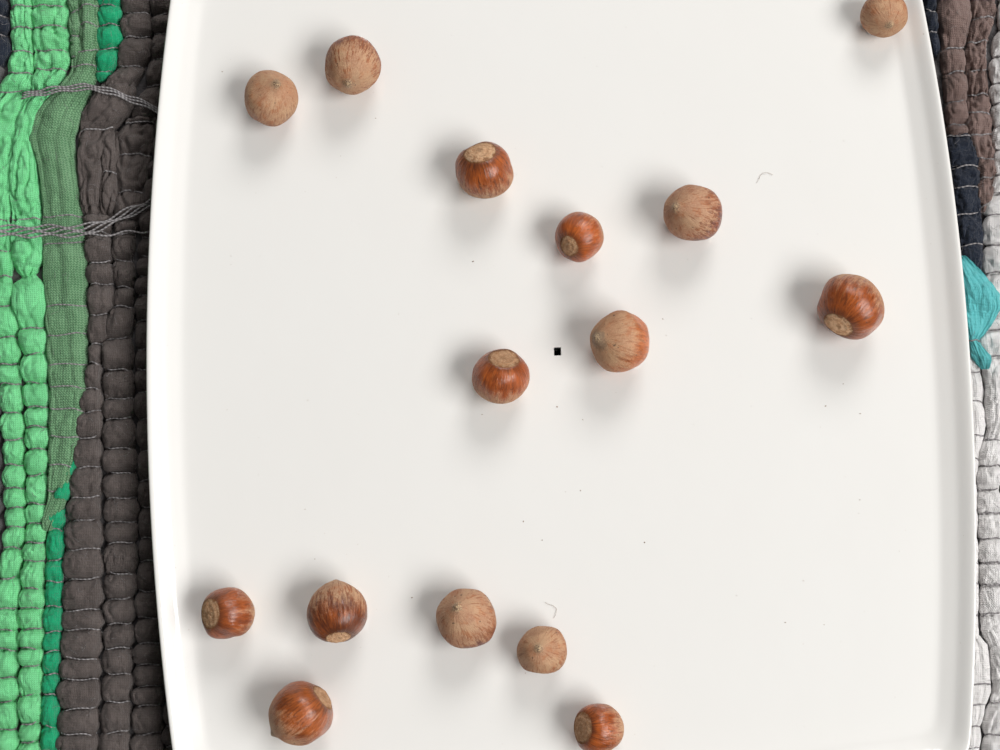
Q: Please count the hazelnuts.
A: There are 15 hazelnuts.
